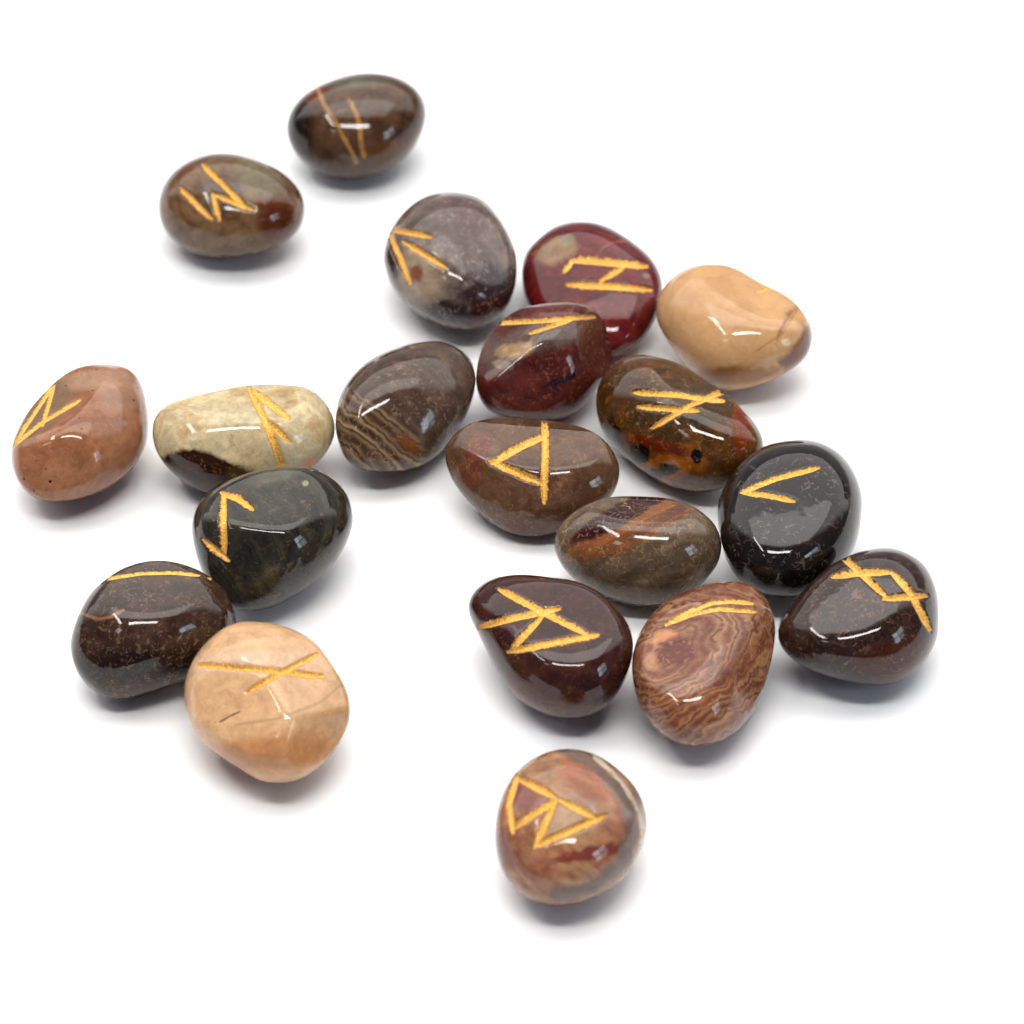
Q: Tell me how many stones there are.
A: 20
